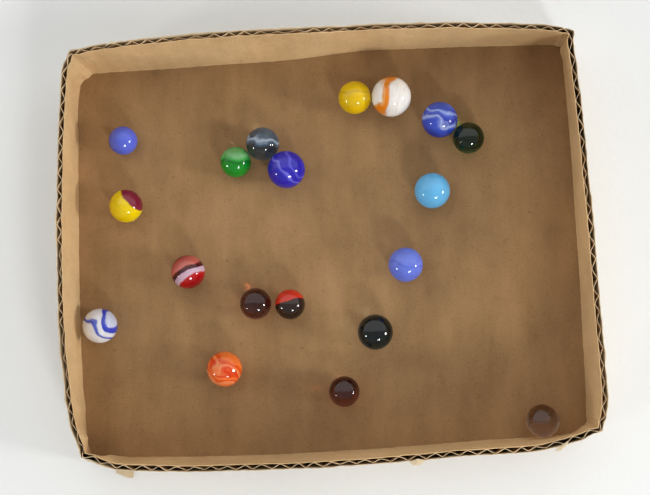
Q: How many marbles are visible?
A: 19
